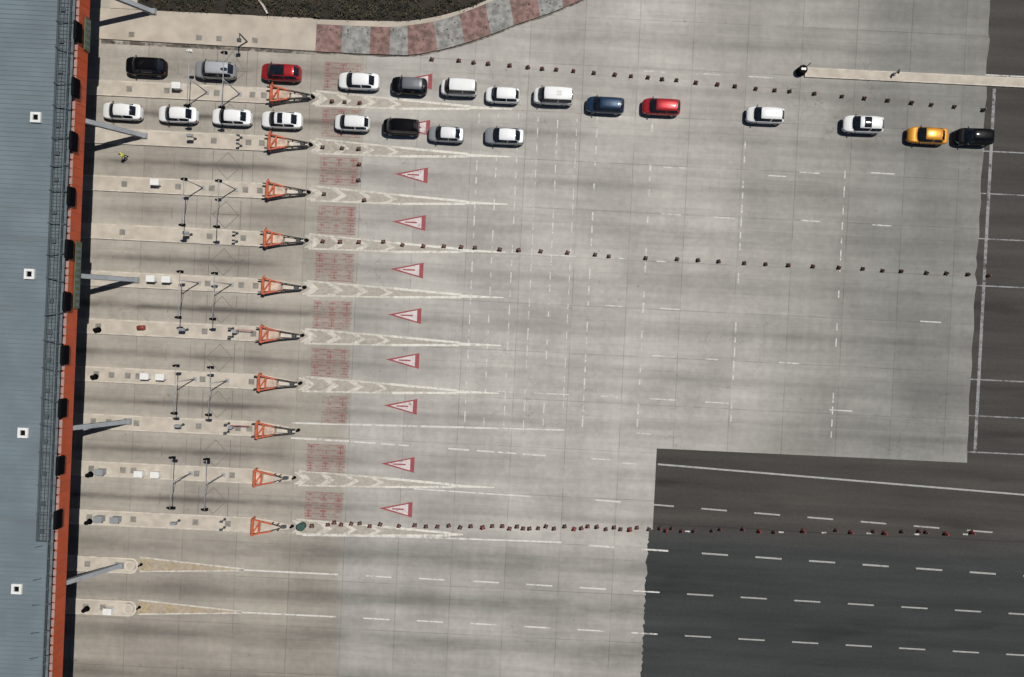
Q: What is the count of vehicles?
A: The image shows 22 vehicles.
